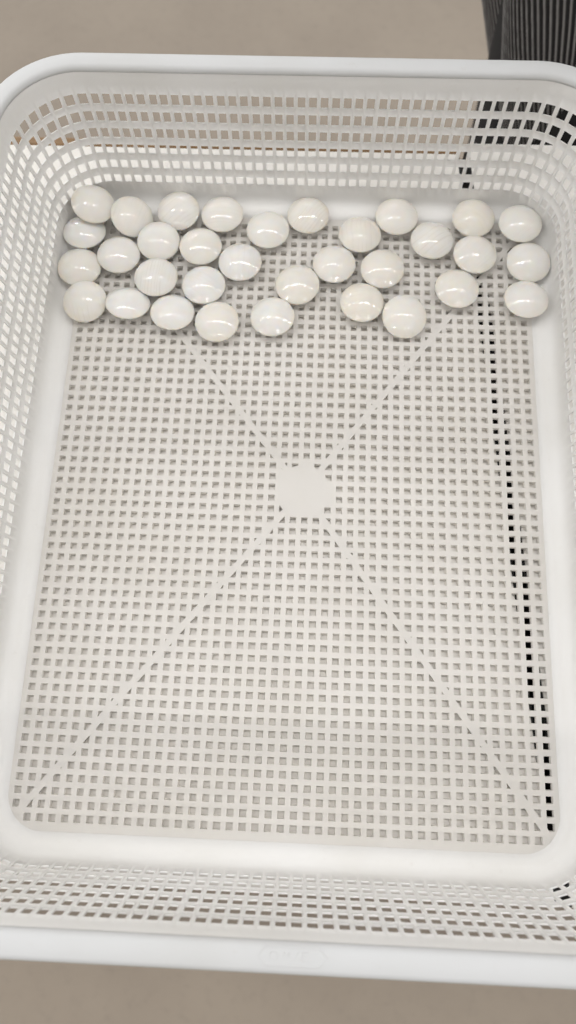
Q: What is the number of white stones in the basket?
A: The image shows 33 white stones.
